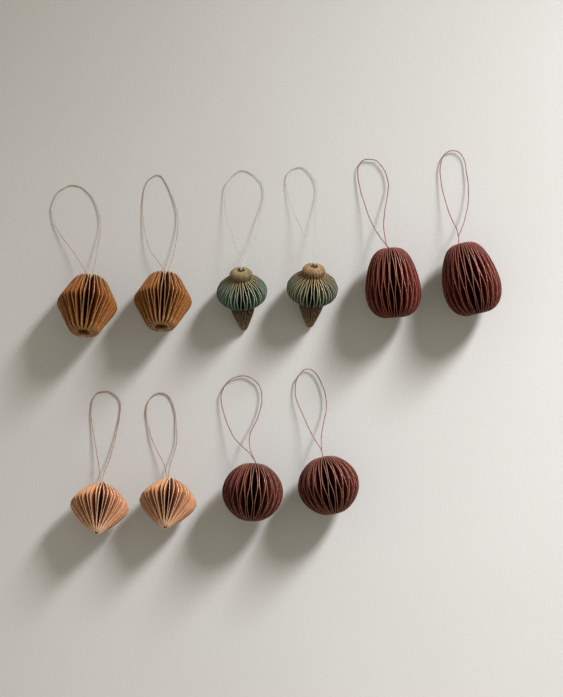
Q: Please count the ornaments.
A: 10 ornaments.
